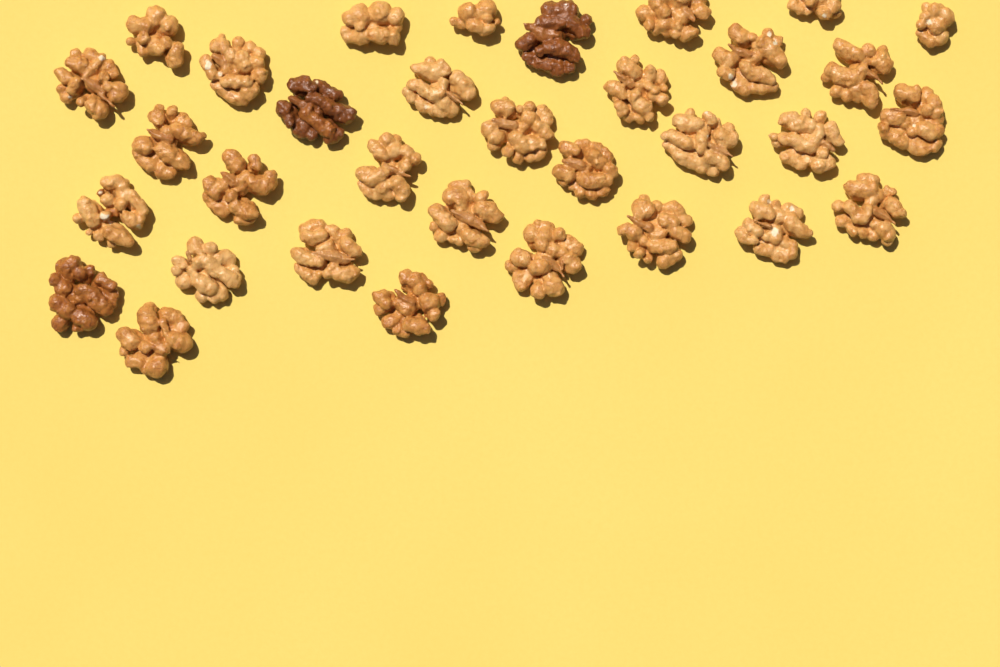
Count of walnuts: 33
